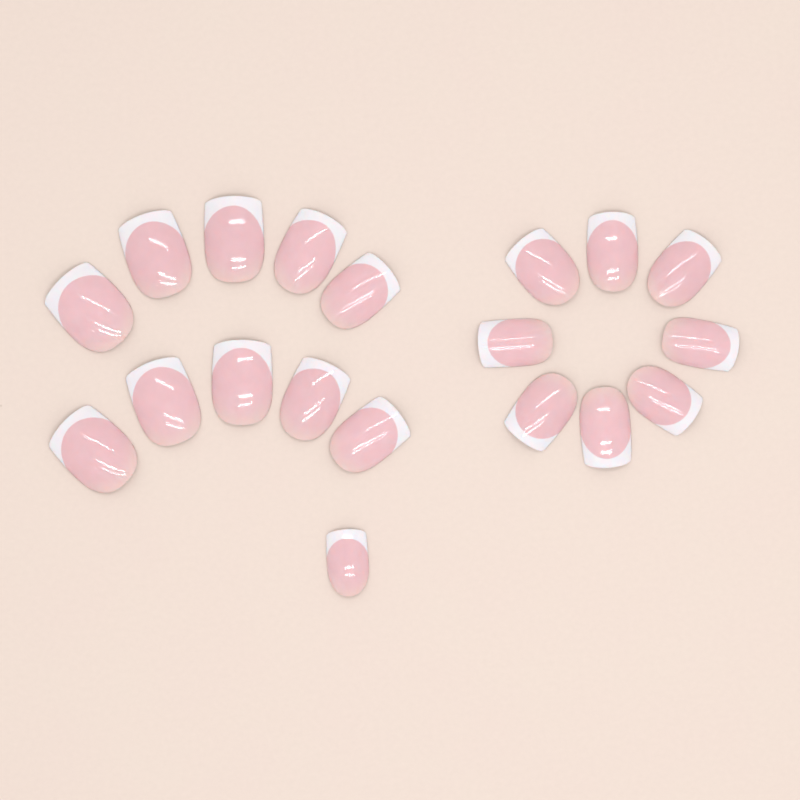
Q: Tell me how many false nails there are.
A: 19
